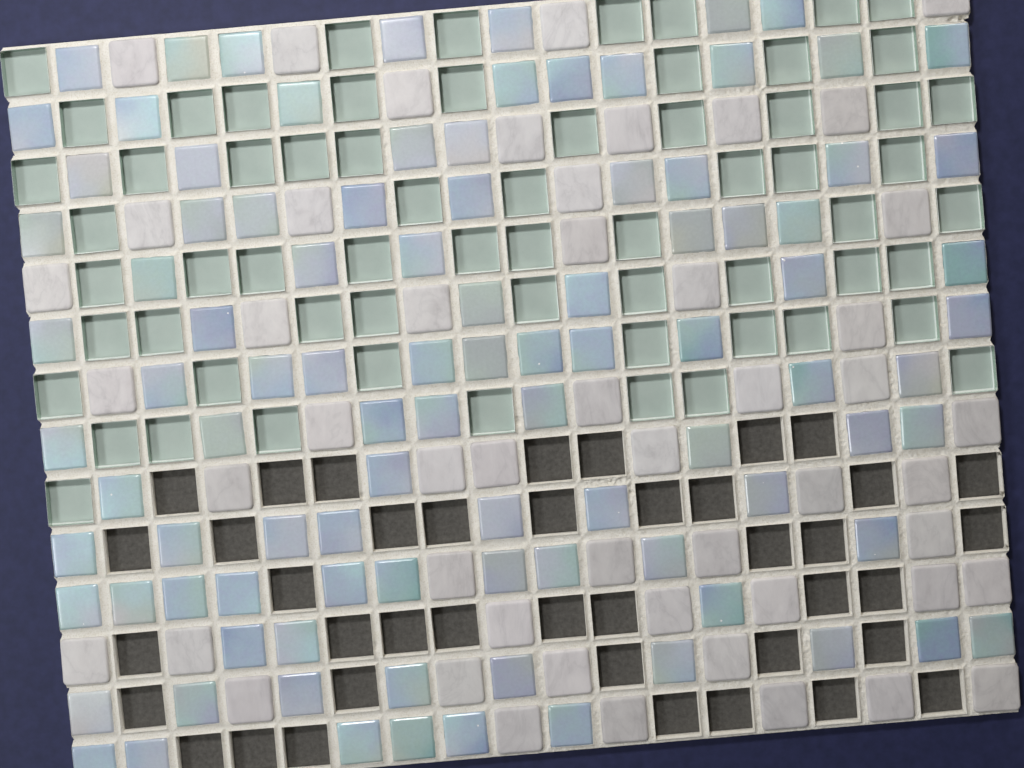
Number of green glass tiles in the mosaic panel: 64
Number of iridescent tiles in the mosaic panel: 97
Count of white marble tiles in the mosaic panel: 51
